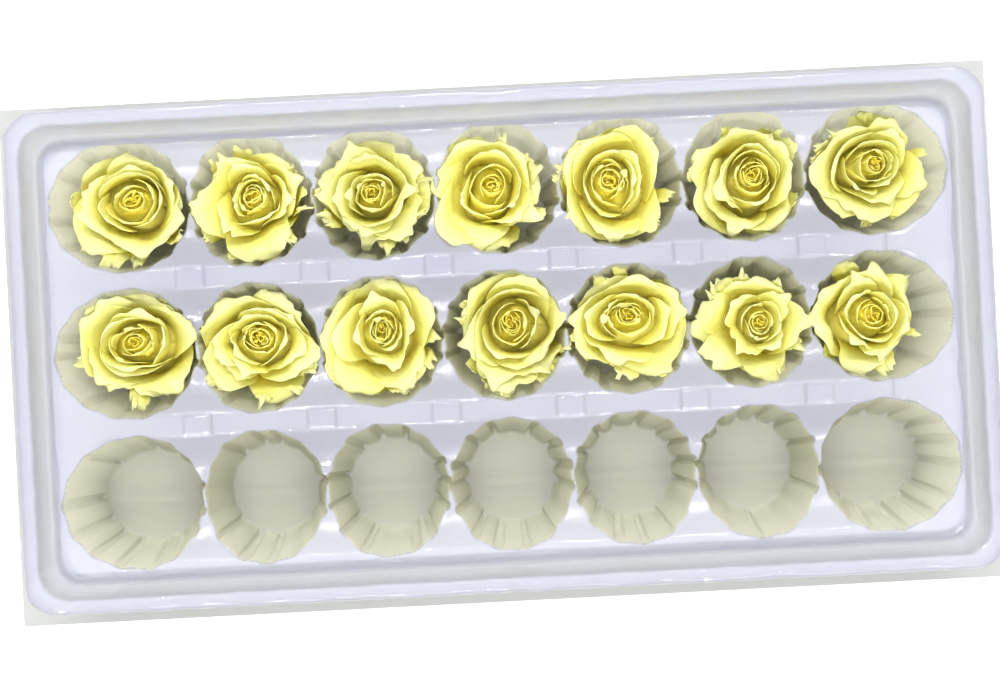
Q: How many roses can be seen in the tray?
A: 14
